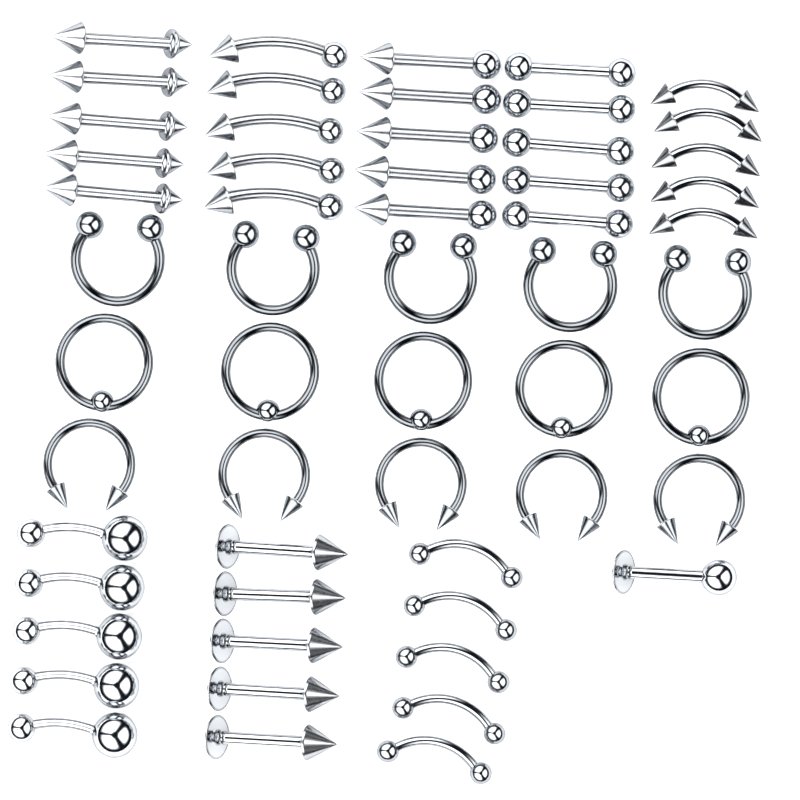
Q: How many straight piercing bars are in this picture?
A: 21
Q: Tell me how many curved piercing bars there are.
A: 20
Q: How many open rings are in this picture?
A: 10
